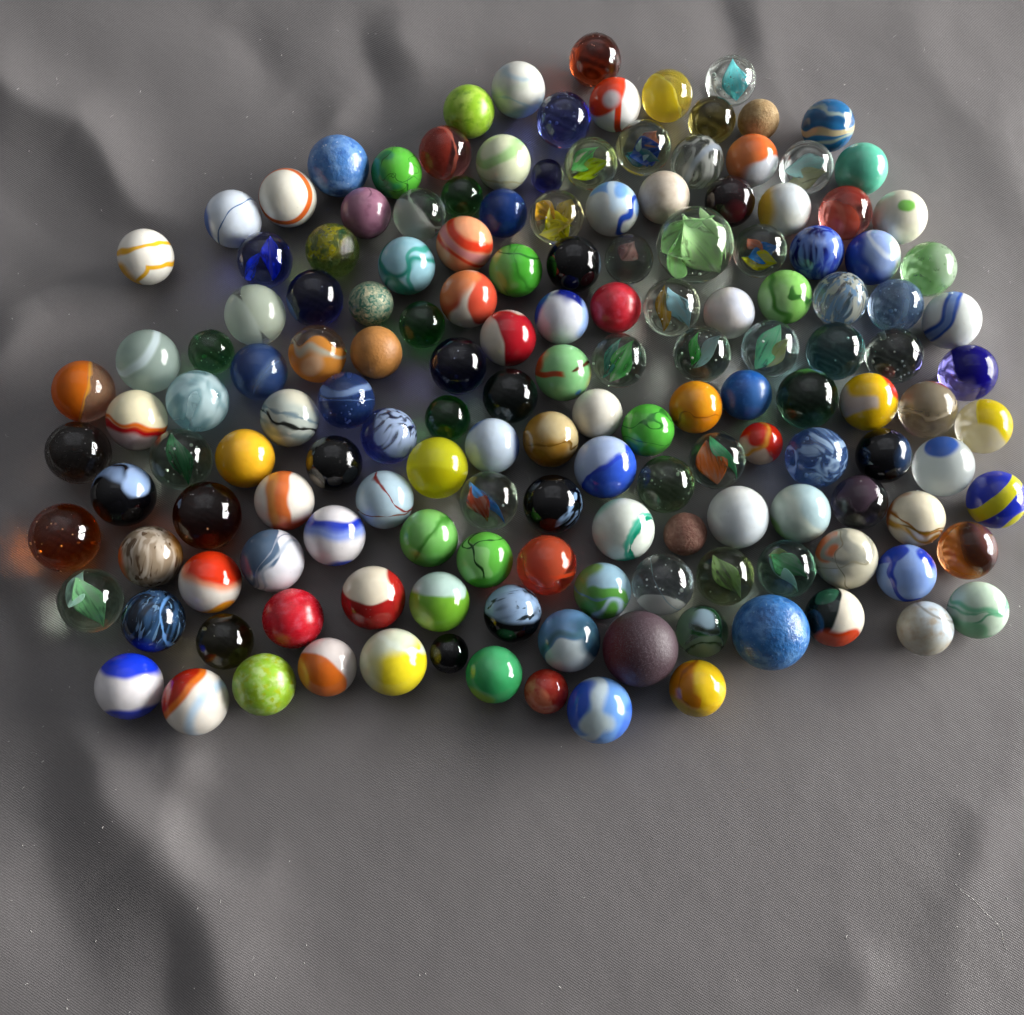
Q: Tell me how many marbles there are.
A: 156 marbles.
